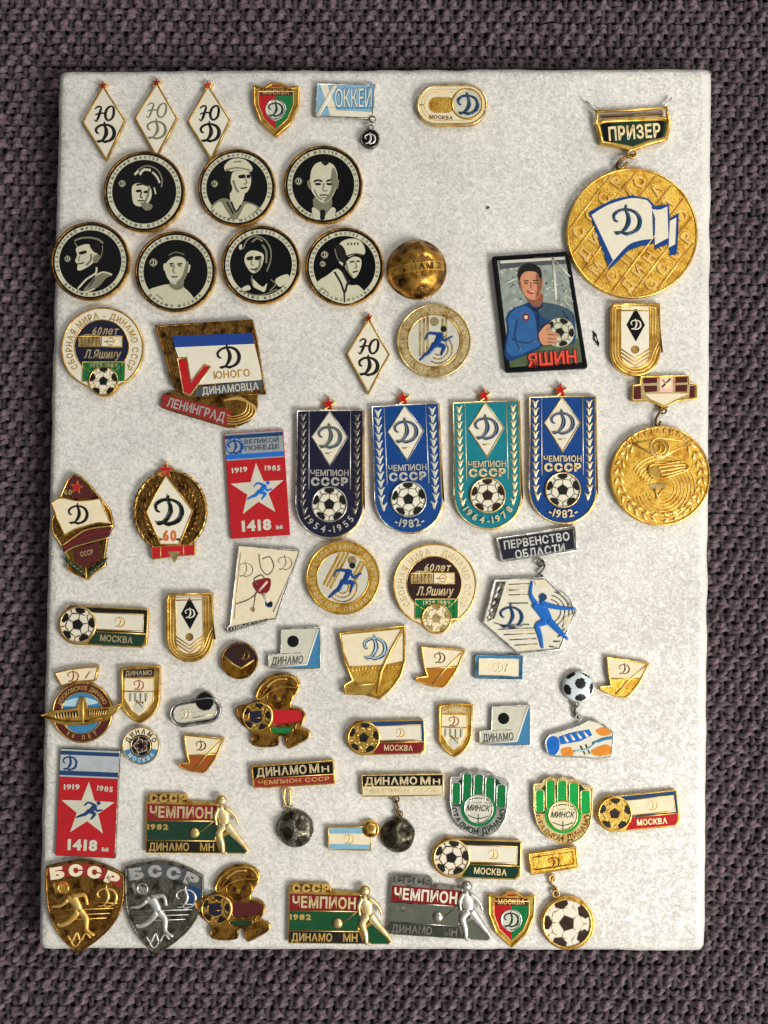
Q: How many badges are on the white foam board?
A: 67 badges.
